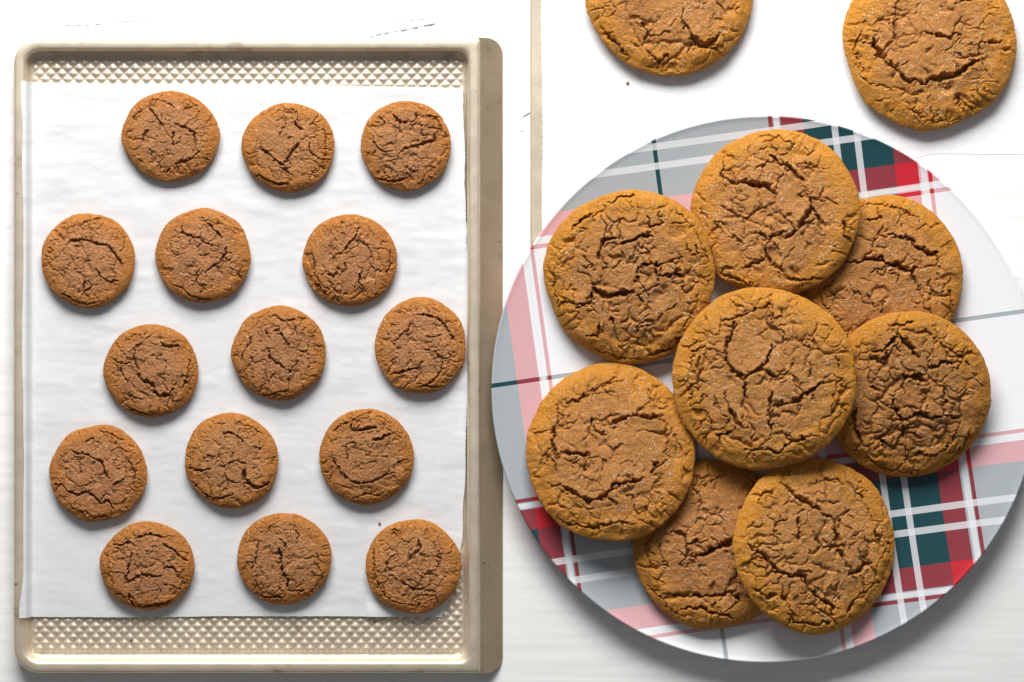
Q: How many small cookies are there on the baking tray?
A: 15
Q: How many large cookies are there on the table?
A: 10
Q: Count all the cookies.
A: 25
